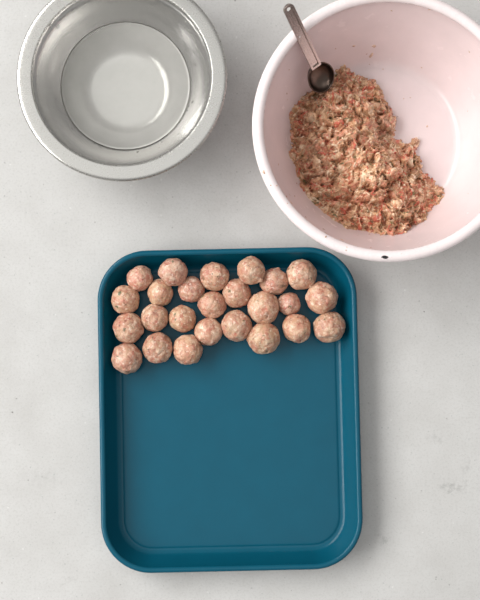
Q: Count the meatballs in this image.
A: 25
